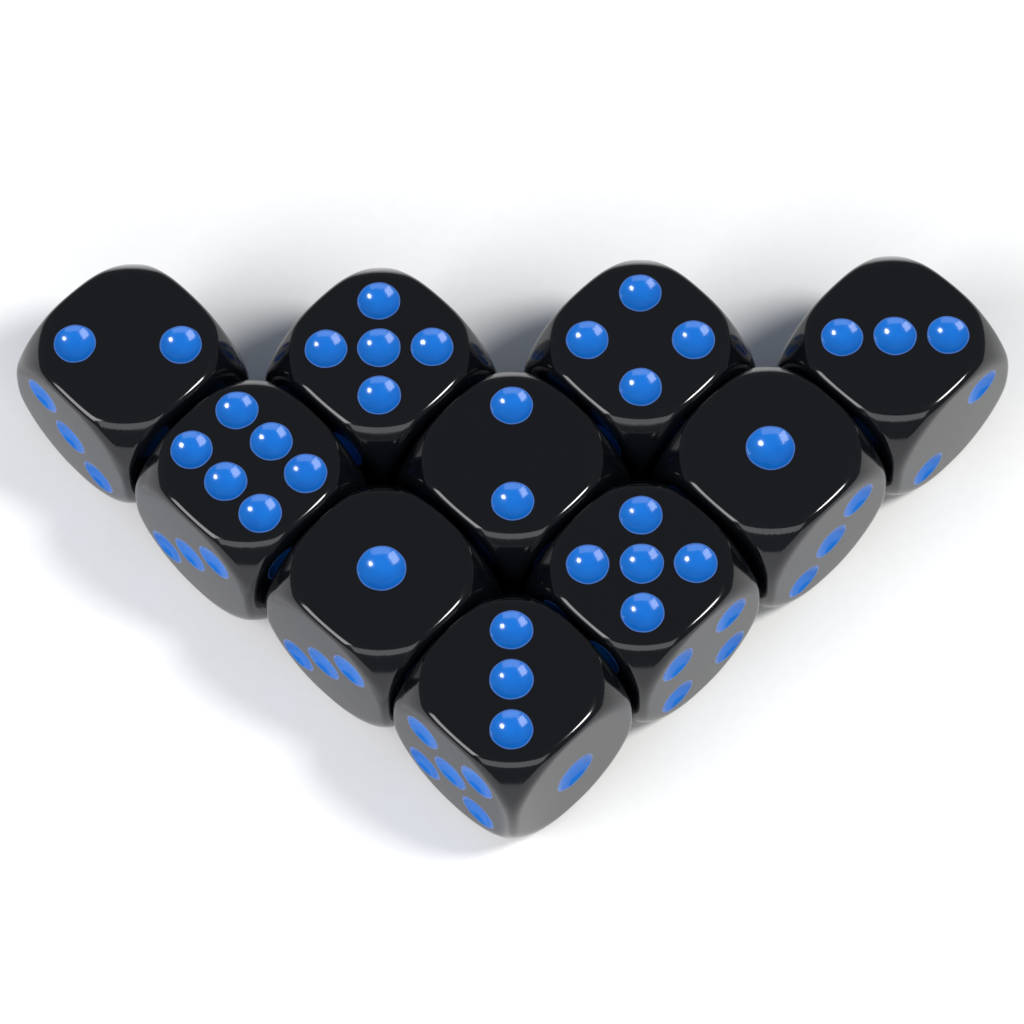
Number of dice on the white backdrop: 10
